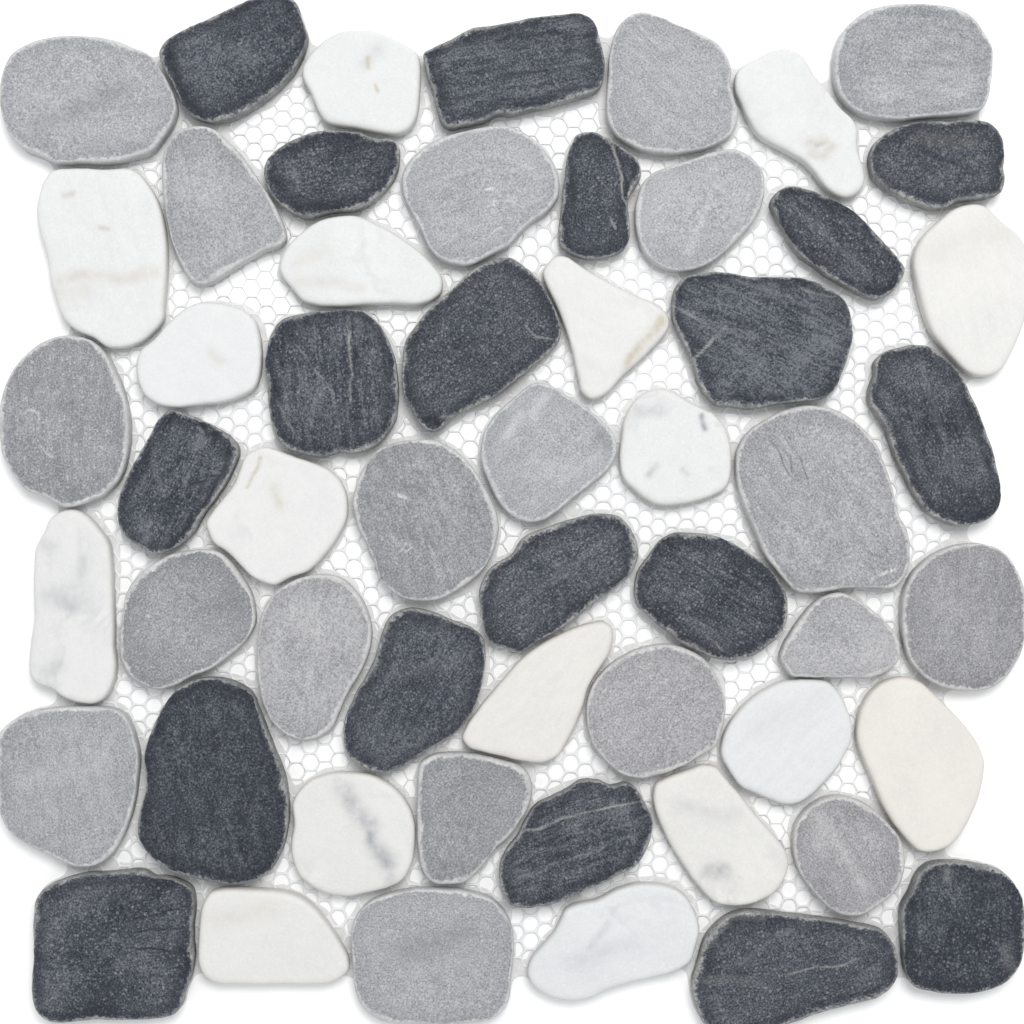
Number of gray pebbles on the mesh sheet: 19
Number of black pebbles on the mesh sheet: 19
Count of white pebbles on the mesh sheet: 17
